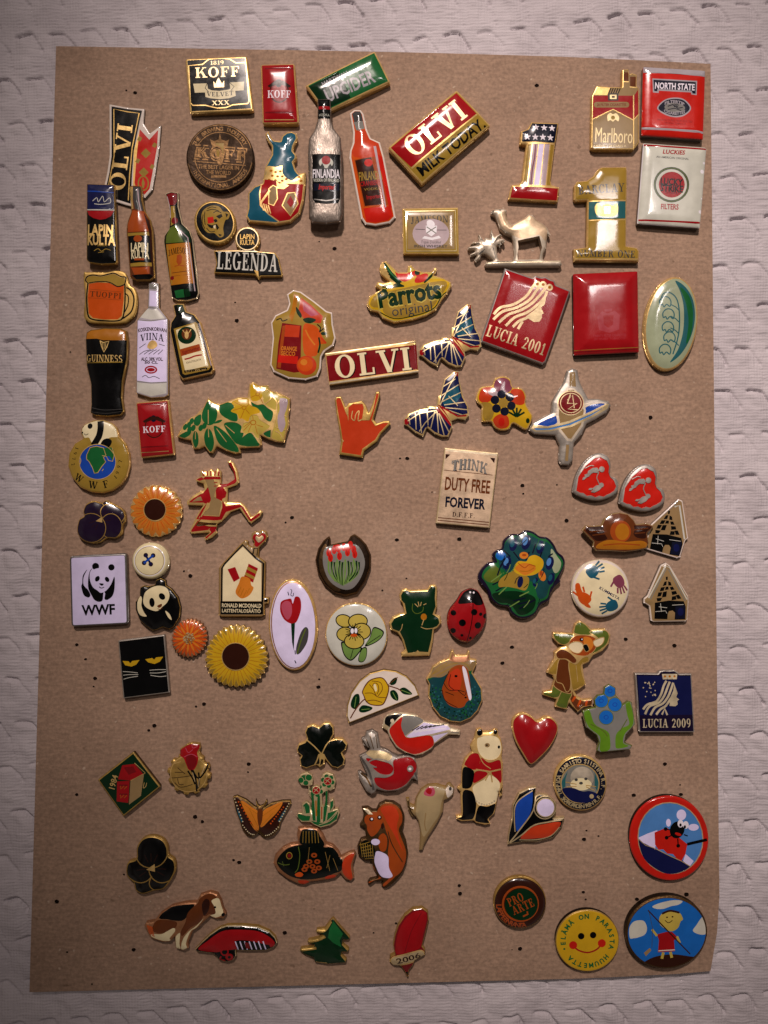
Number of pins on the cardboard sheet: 90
